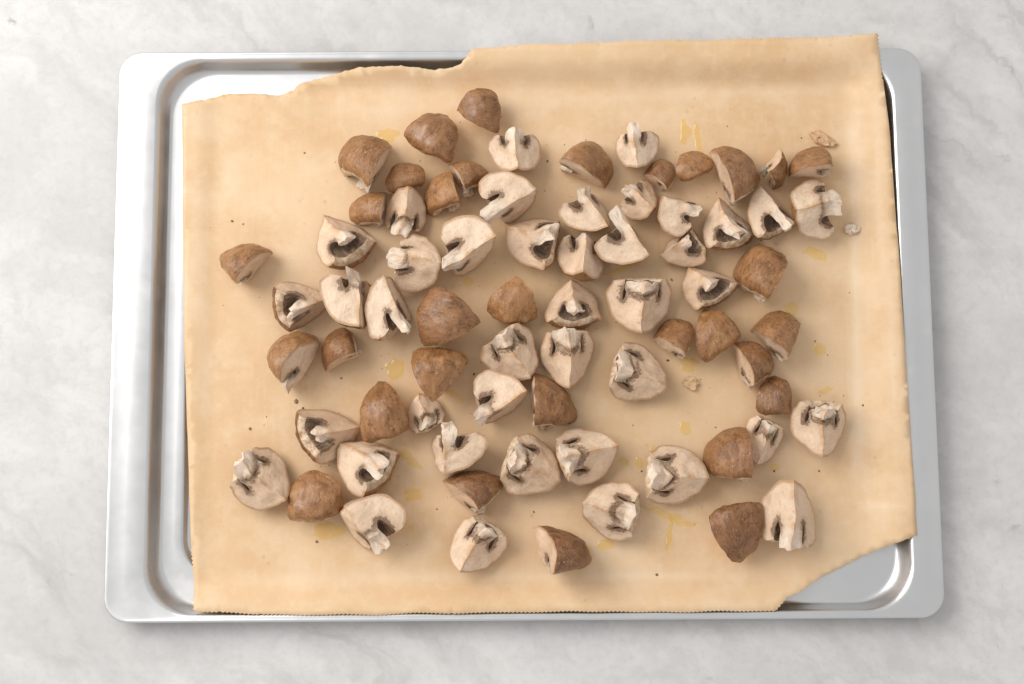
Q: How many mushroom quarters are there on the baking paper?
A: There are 73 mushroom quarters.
